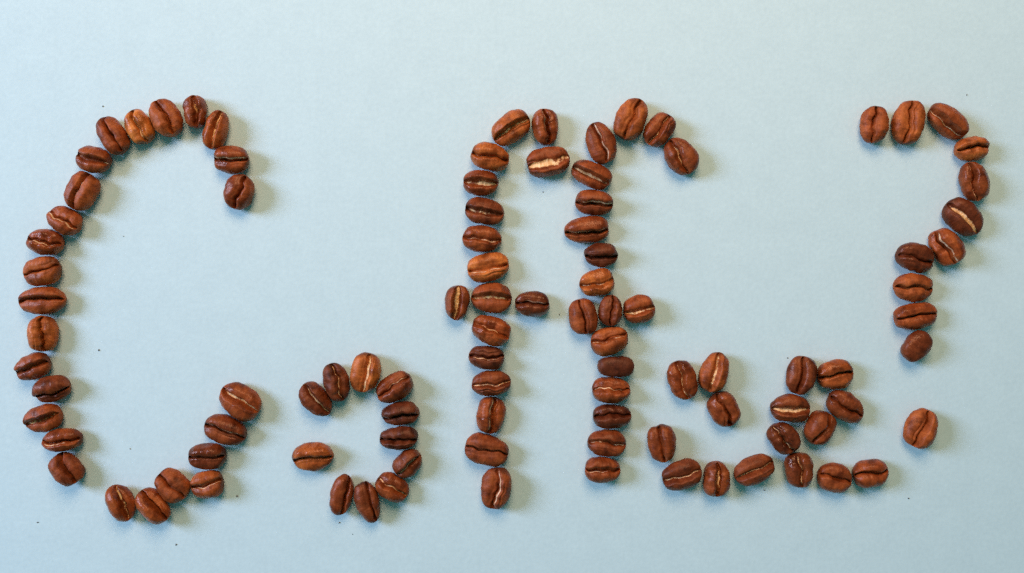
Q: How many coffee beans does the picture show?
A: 100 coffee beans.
